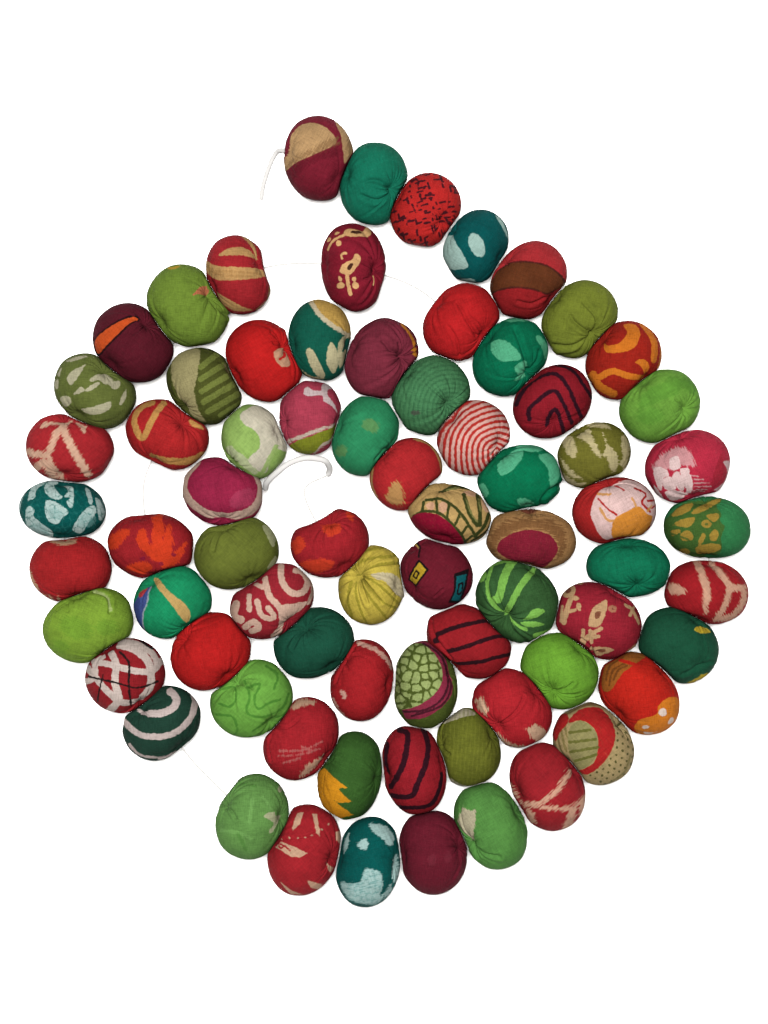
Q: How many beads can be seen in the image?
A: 73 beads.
